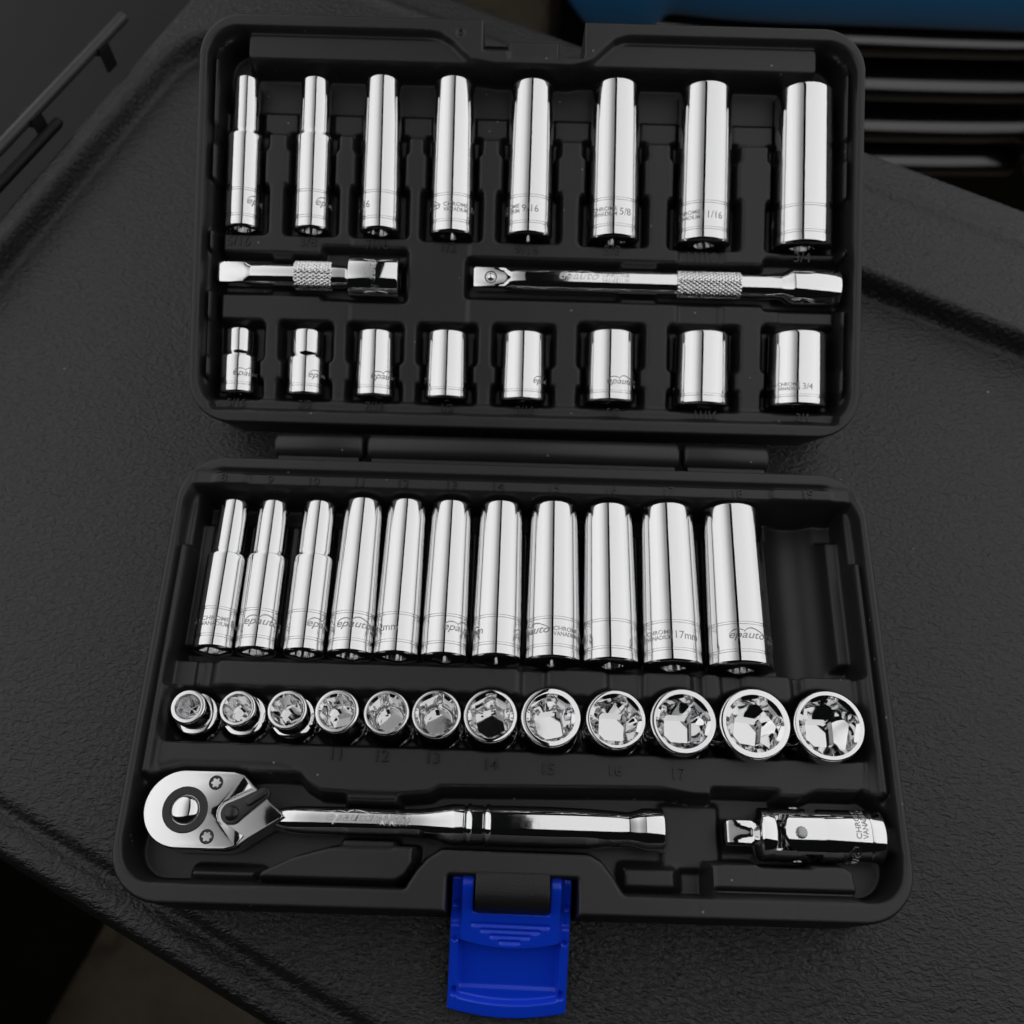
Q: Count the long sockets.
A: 19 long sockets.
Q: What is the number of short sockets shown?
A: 20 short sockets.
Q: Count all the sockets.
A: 39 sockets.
